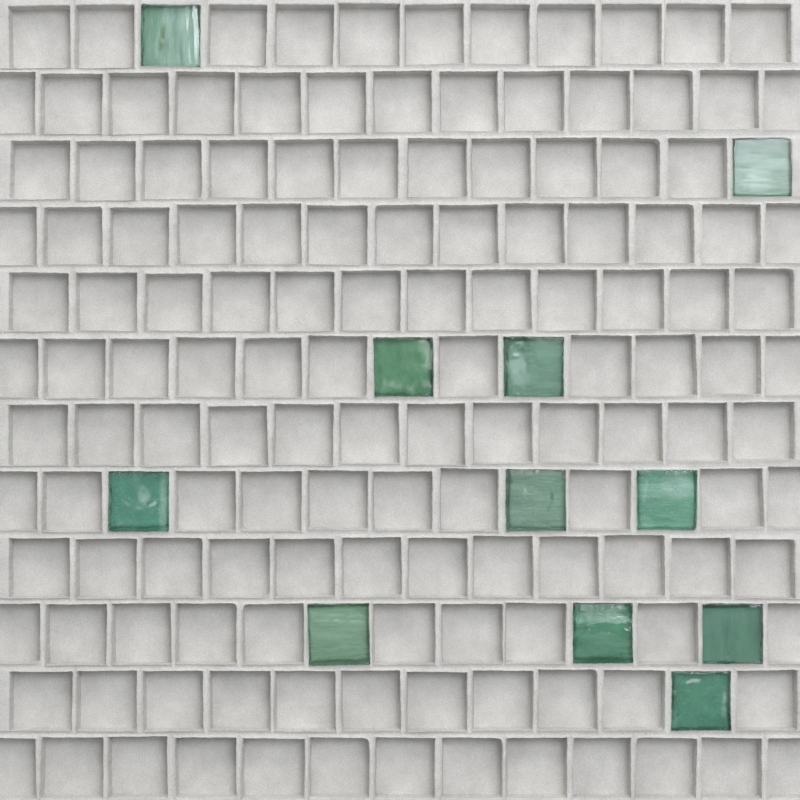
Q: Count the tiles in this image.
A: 11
